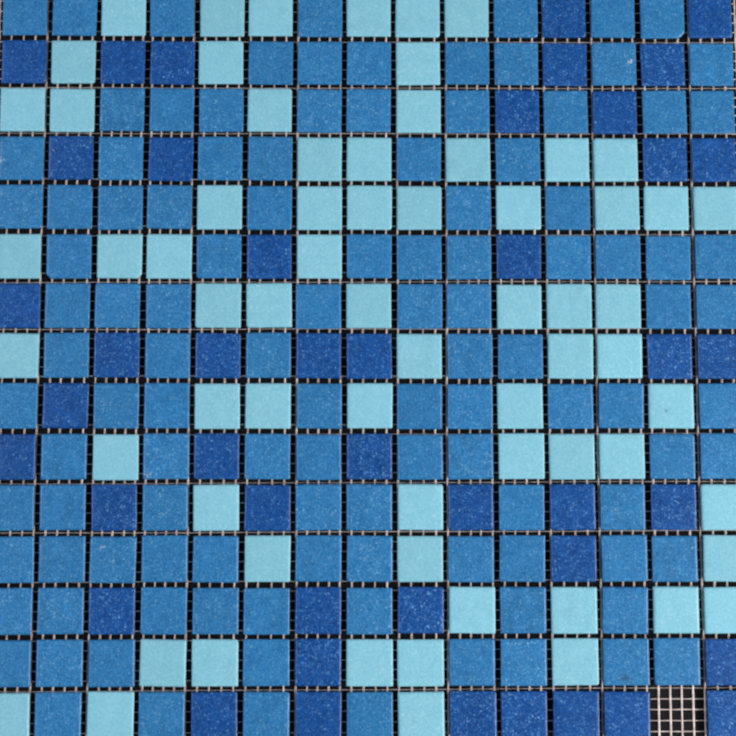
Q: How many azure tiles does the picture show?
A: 113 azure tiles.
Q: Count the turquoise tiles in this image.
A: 67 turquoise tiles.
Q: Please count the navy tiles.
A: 44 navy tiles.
